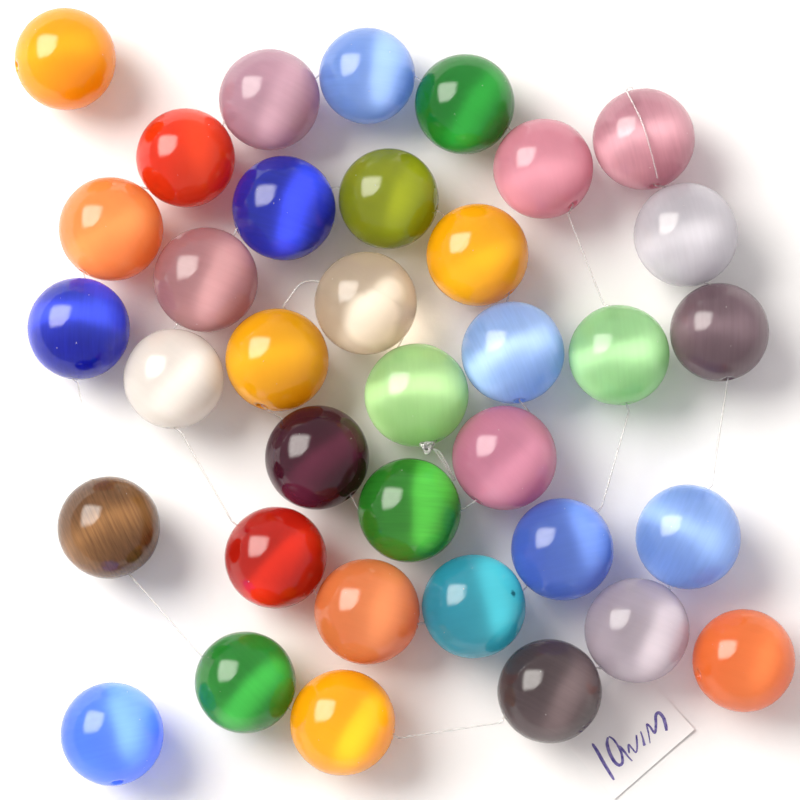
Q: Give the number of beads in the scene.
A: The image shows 36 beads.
